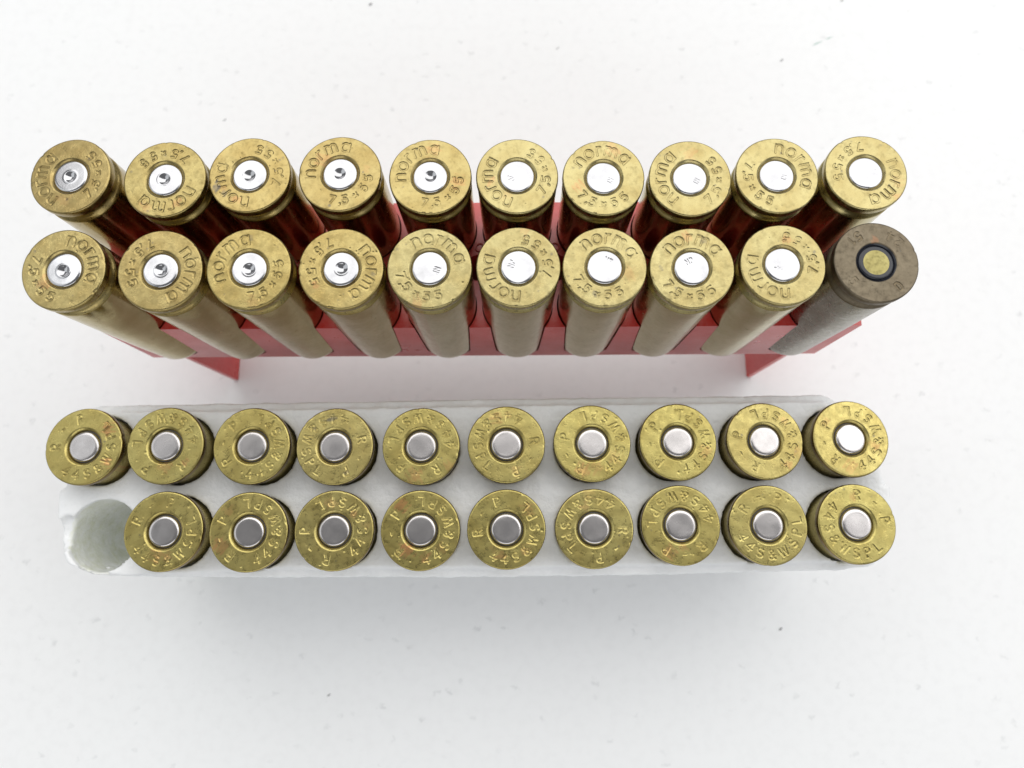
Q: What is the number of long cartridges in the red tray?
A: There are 20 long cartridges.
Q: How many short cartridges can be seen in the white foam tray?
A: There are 19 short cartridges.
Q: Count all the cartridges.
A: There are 39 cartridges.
